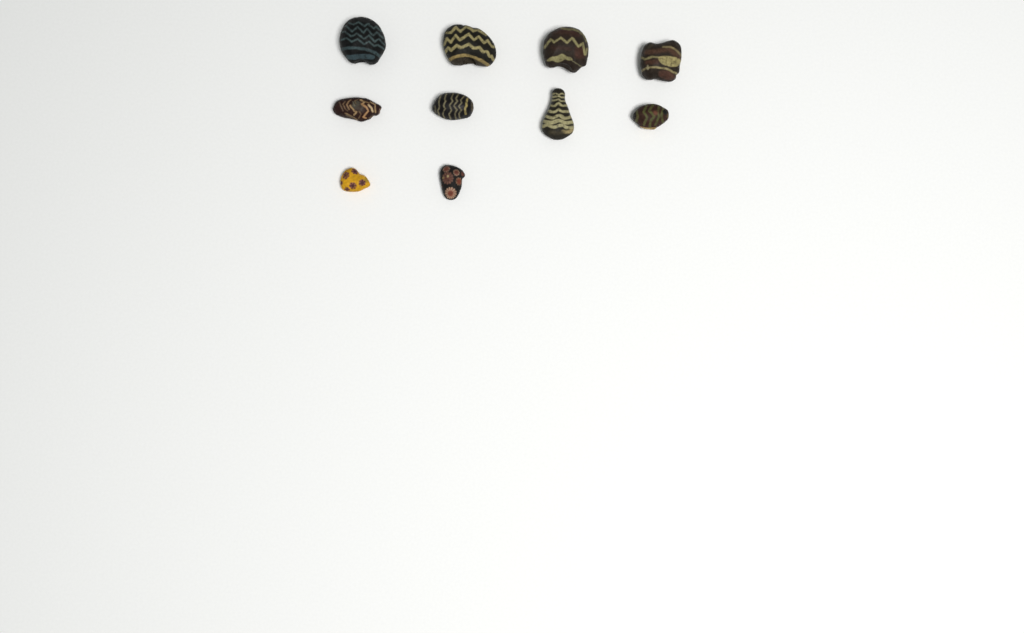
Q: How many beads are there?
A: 10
